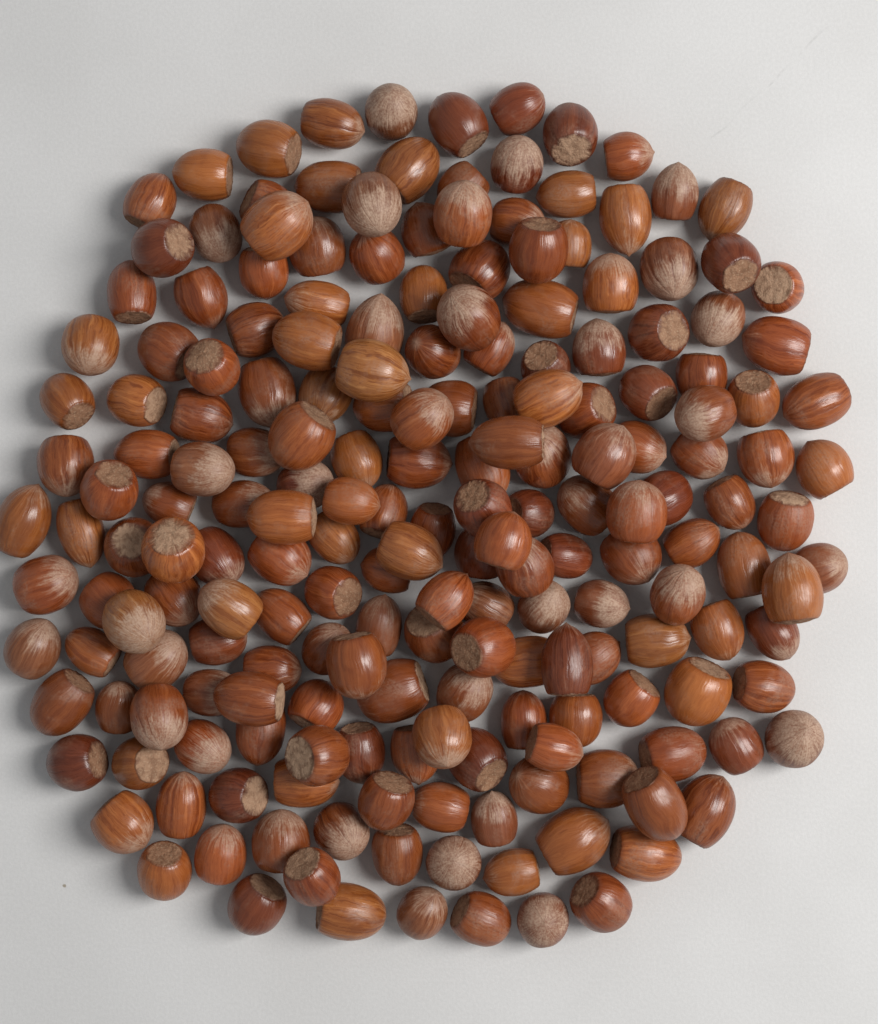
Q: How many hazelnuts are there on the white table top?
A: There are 200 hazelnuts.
